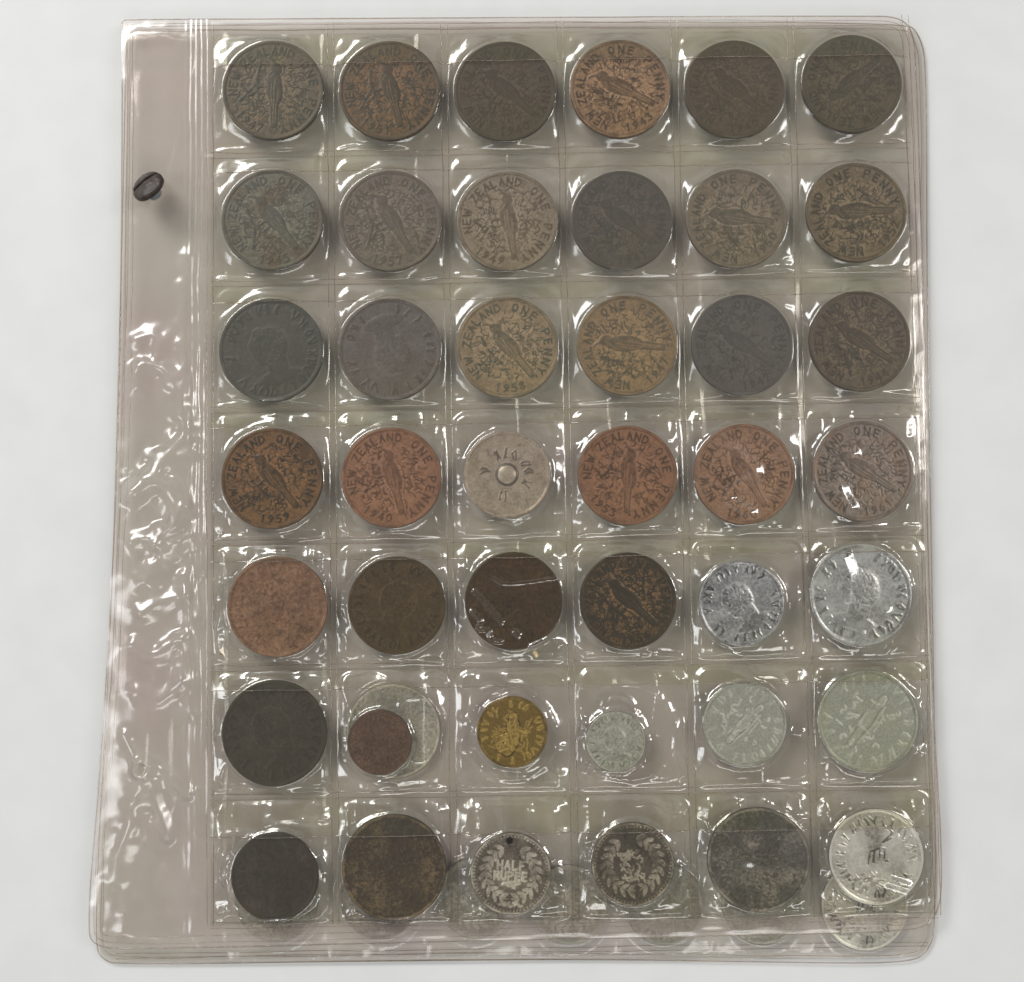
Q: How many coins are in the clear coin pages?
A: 50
